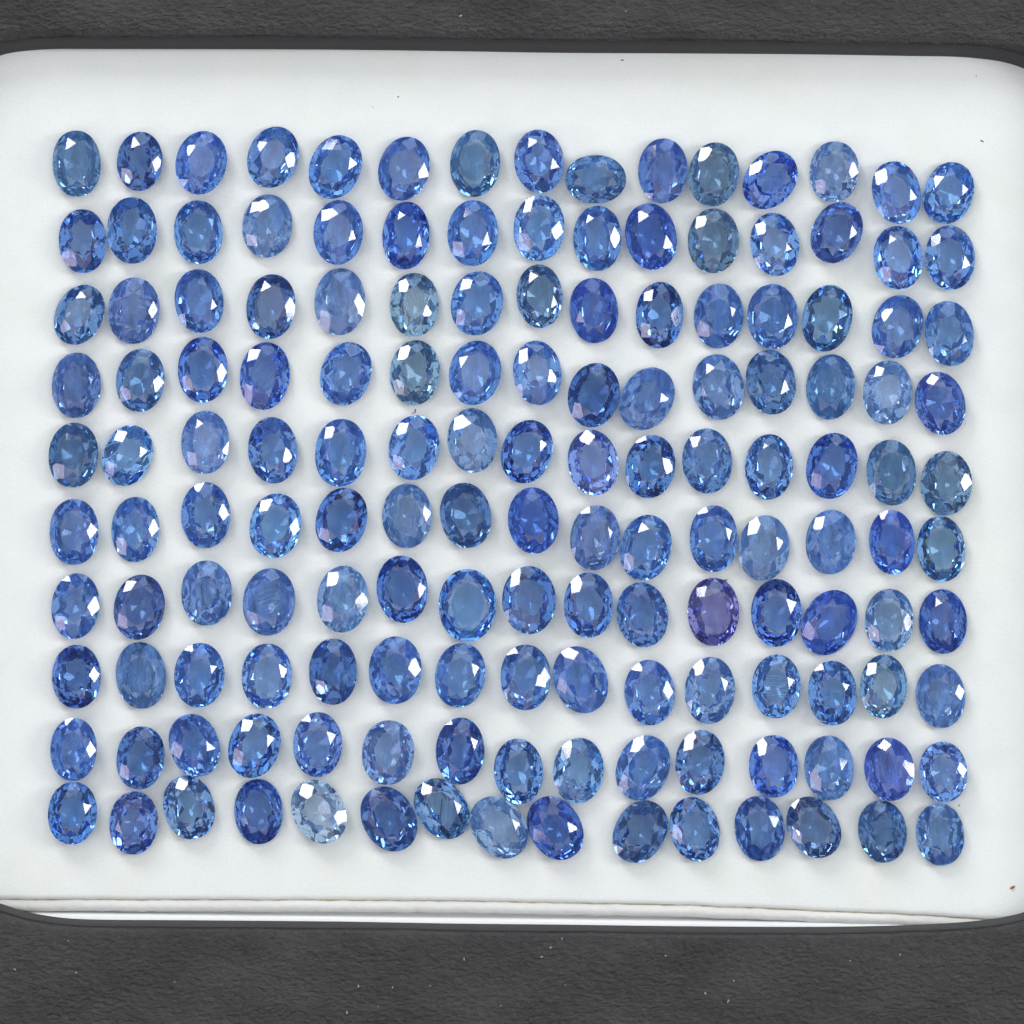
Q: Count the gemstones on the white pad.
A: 150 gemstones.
